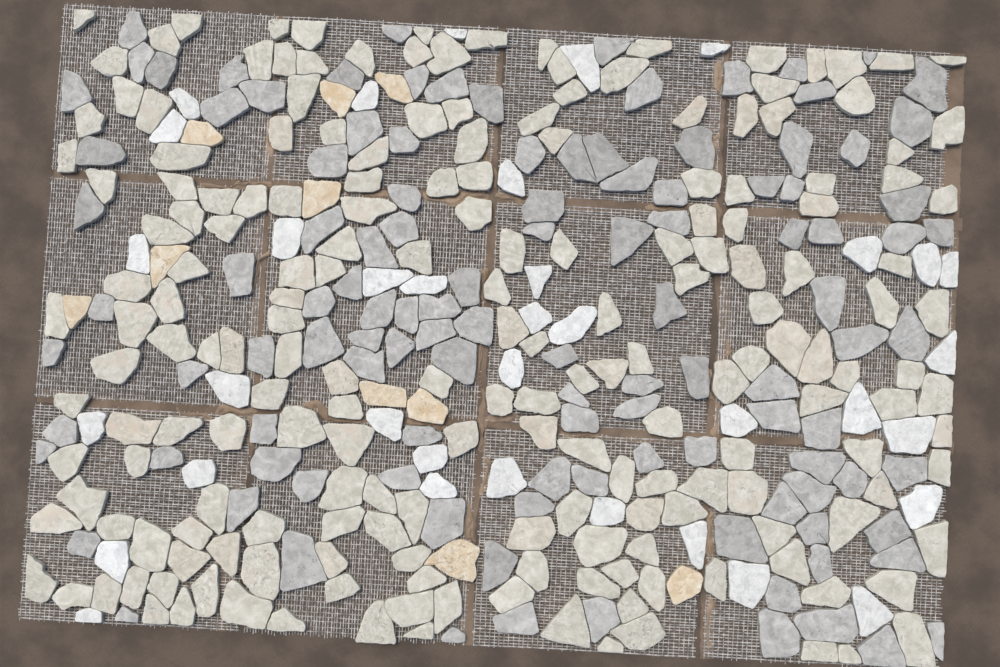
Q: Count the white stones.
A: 36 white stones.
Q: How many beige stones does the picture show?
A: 194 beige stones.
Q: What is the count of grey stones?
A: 116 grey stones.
